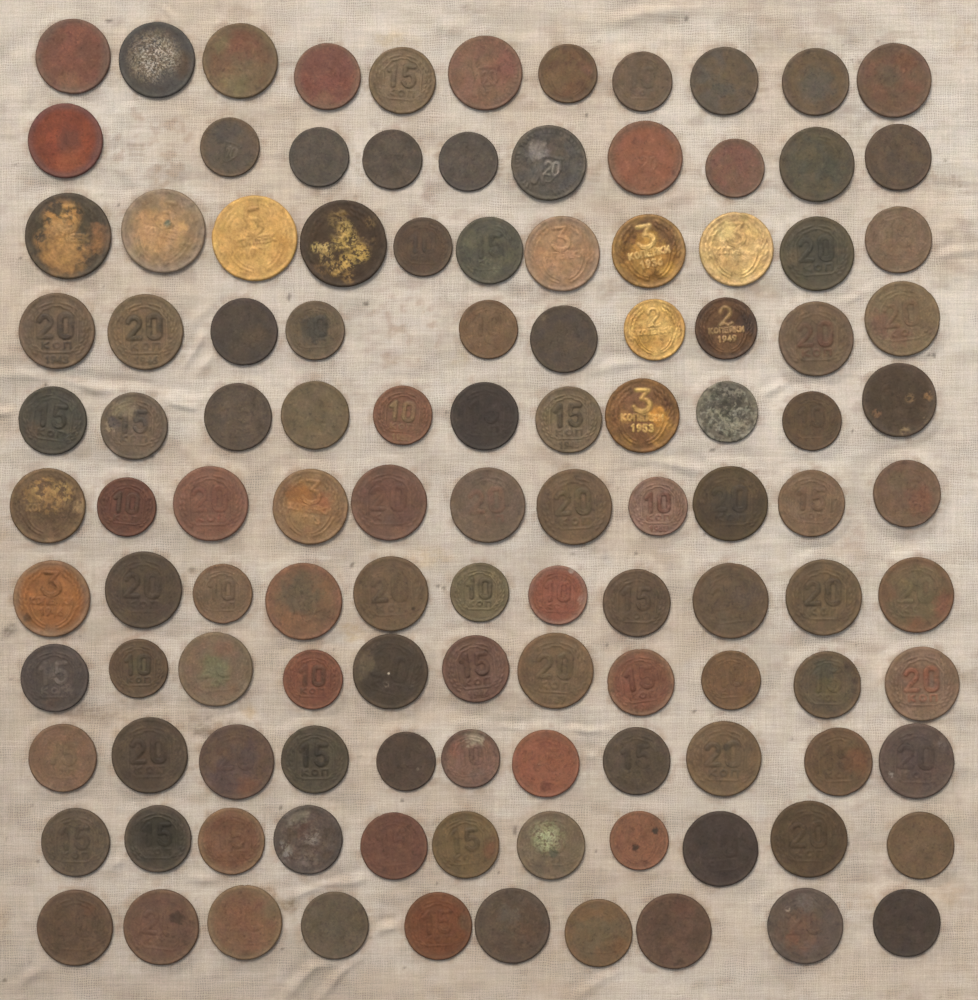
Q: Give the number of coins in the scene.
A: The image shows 118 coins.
